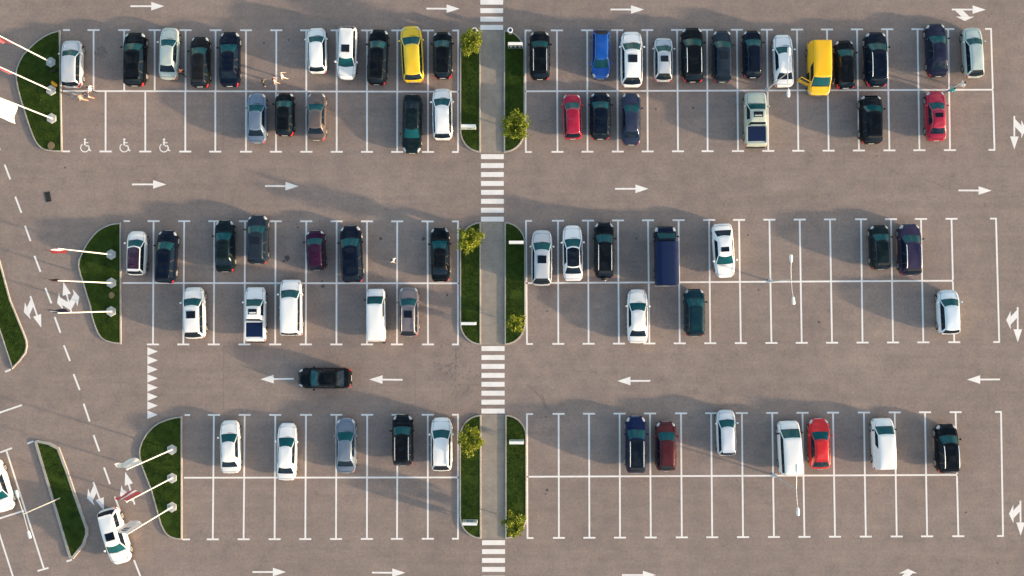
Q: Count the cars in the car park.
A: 71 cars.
